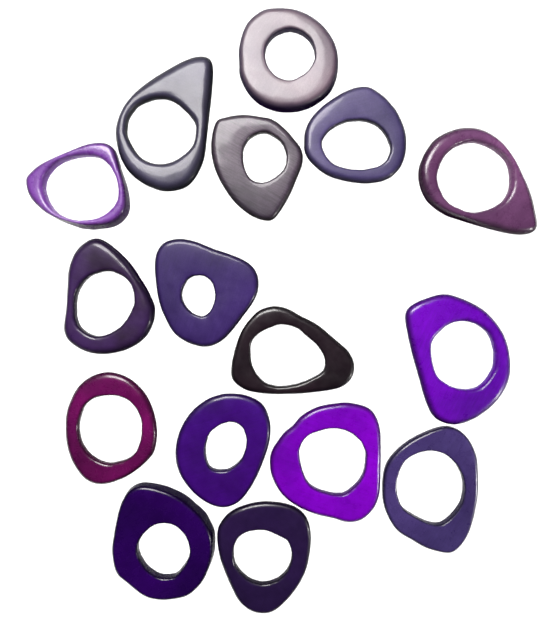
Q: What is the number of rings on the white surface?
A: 16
